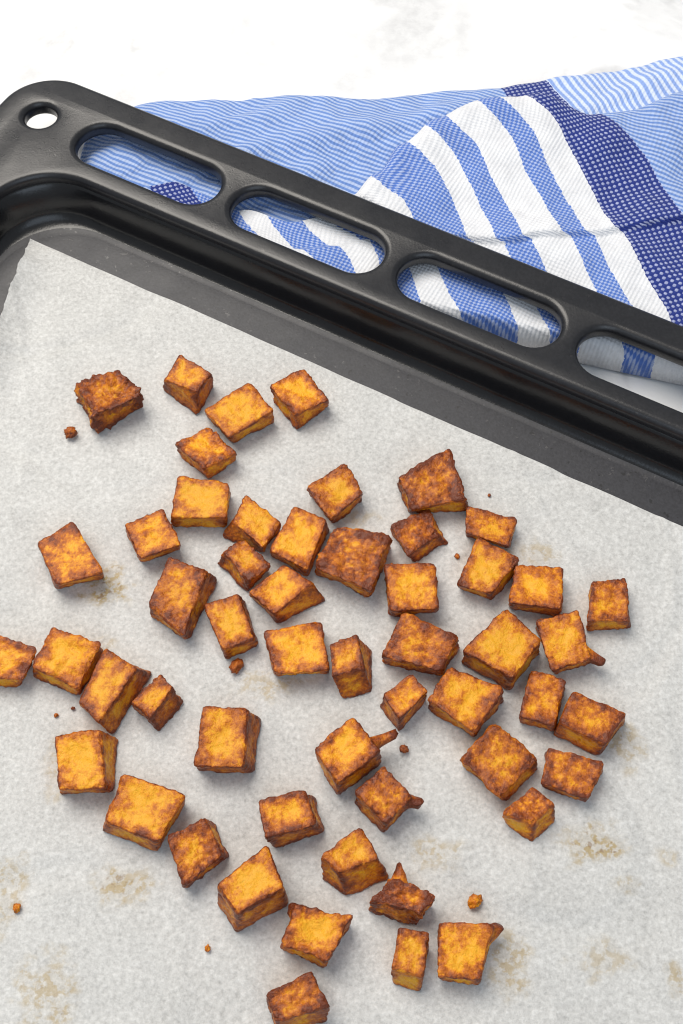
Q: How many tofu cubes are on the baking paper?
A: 53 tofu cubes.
